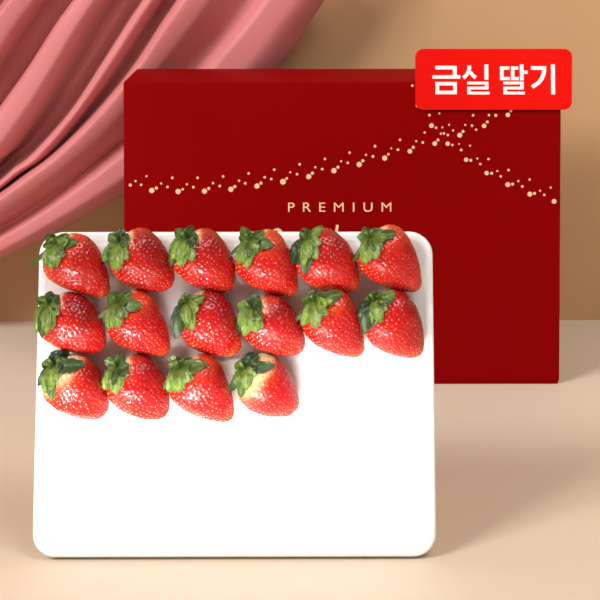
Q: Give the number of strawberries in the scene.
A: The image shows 16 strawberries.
